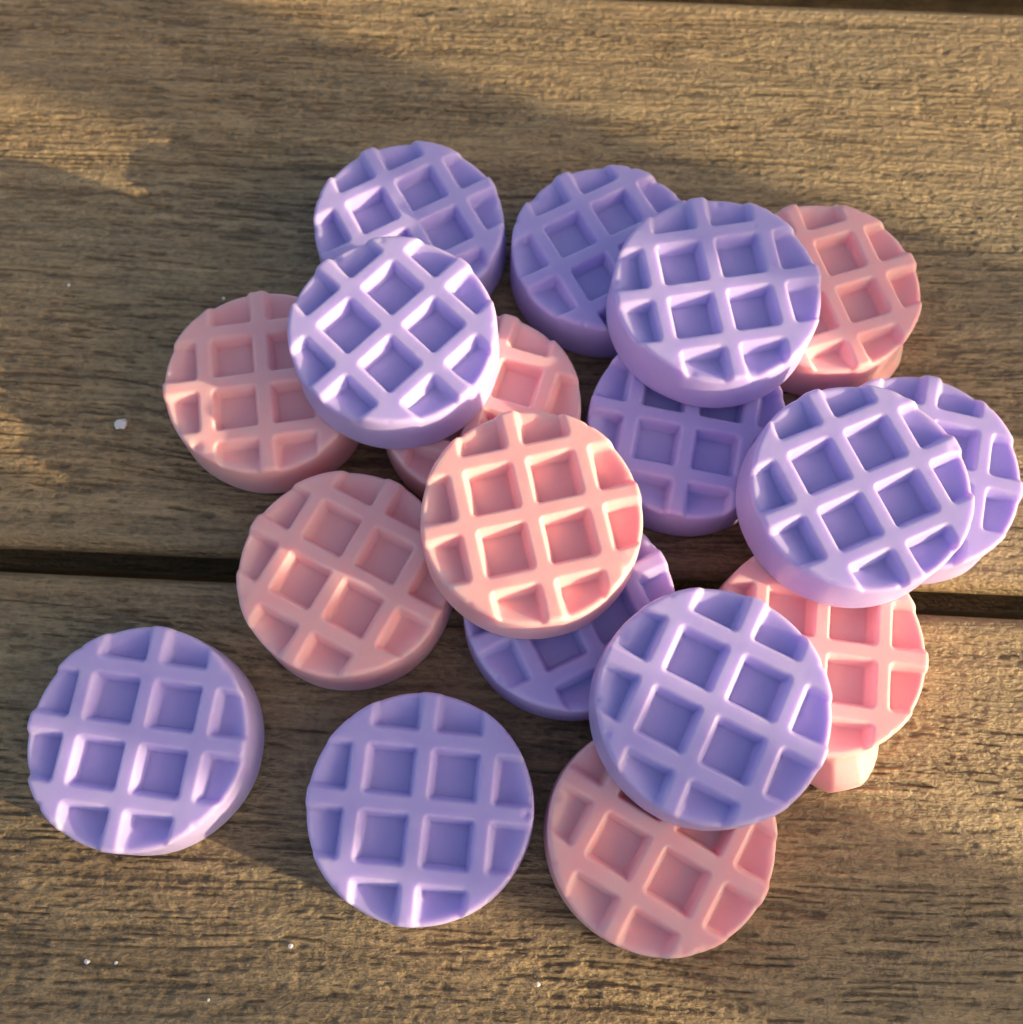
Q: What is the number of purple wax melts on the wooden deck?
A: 11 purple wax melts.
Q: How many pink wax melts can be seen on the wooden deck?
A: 7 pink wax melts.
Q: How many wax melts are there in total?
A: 18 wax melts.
